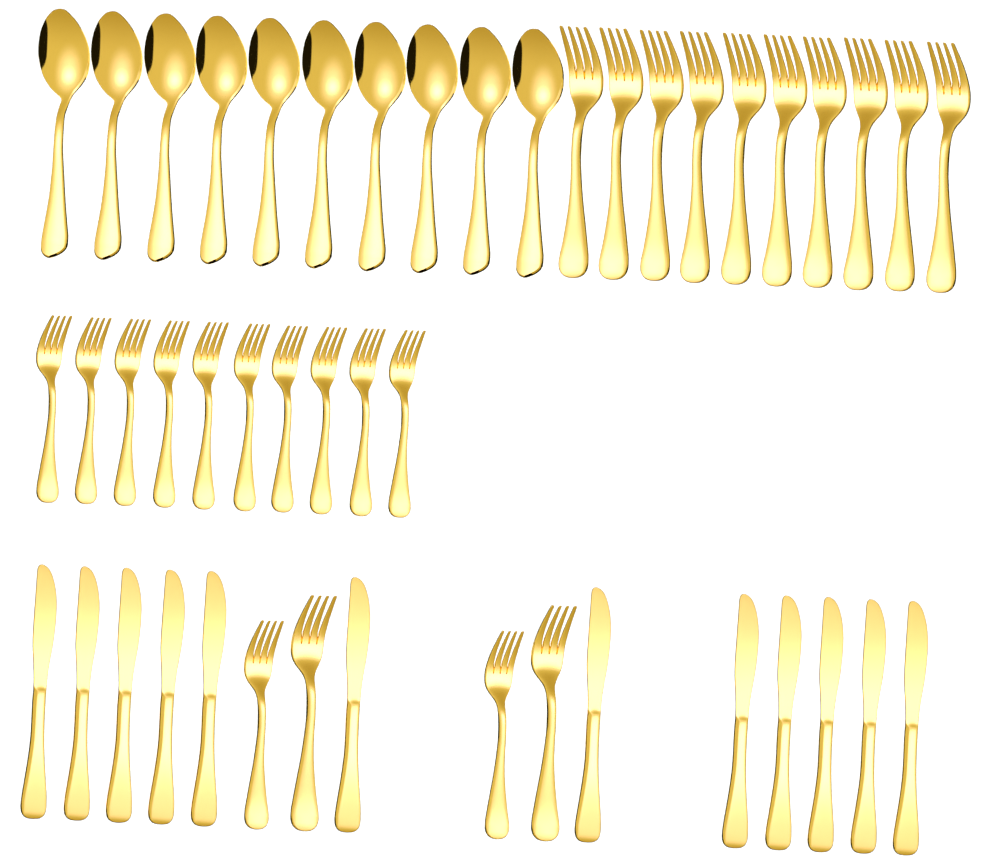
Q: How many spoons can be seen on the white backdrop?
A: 10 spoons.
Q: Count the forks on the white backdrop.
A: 24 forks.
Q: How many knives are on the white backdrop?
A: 12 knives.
